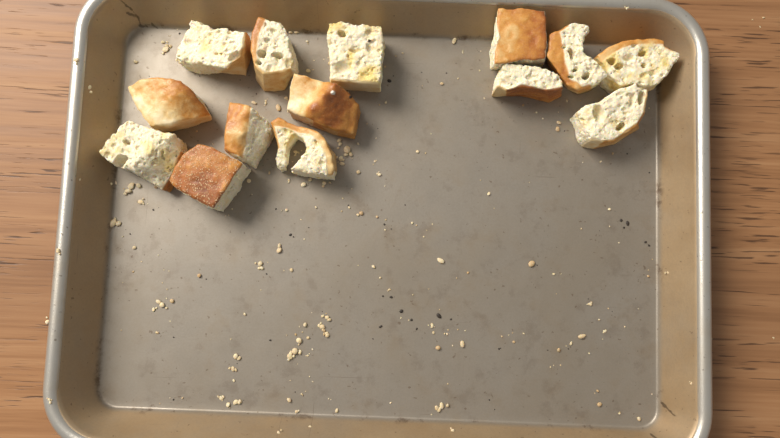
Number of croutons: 14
